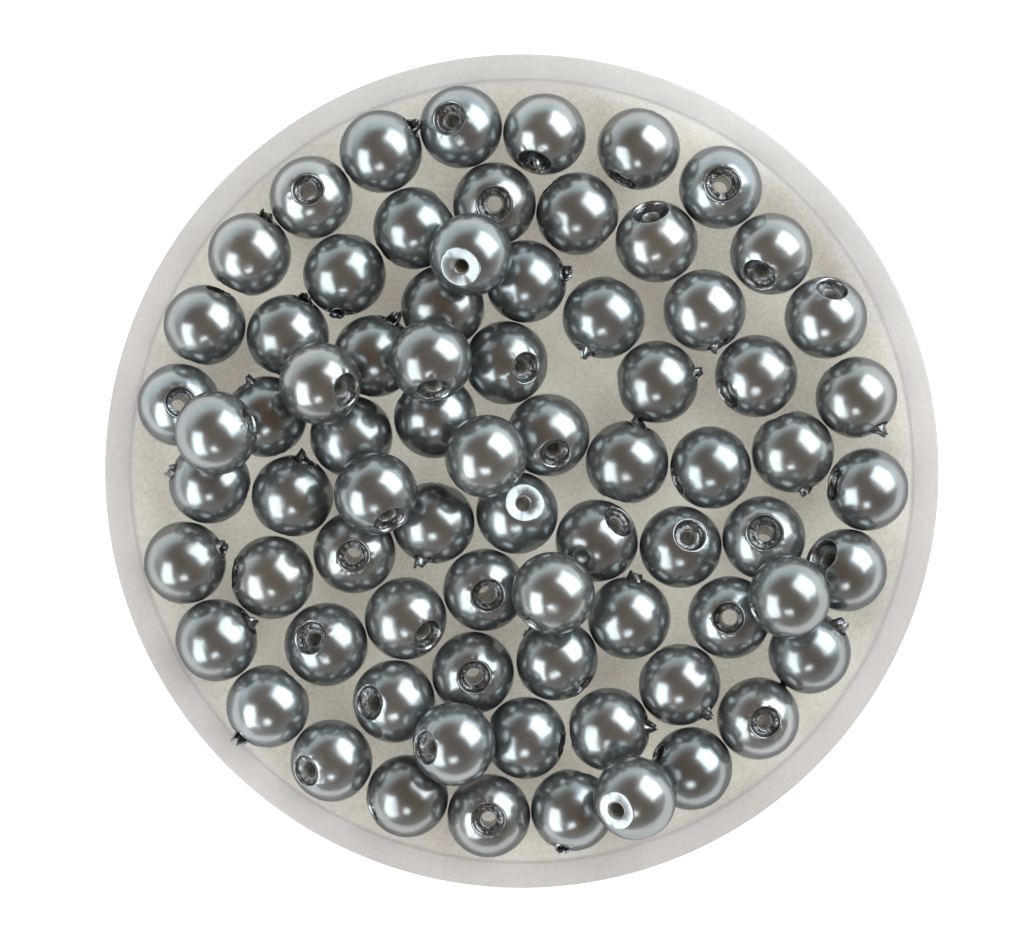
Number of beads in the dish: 75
